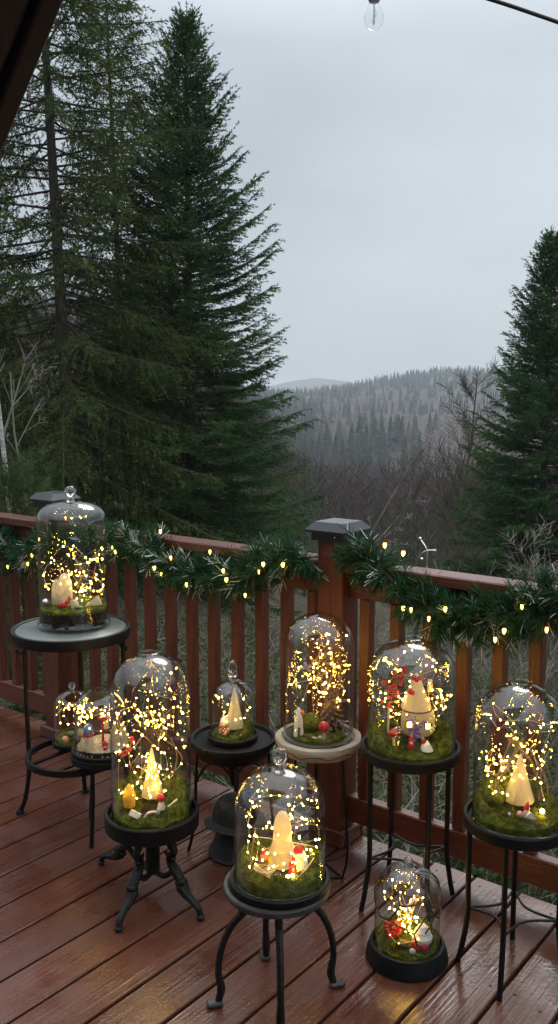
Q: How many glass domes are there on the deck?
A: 10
